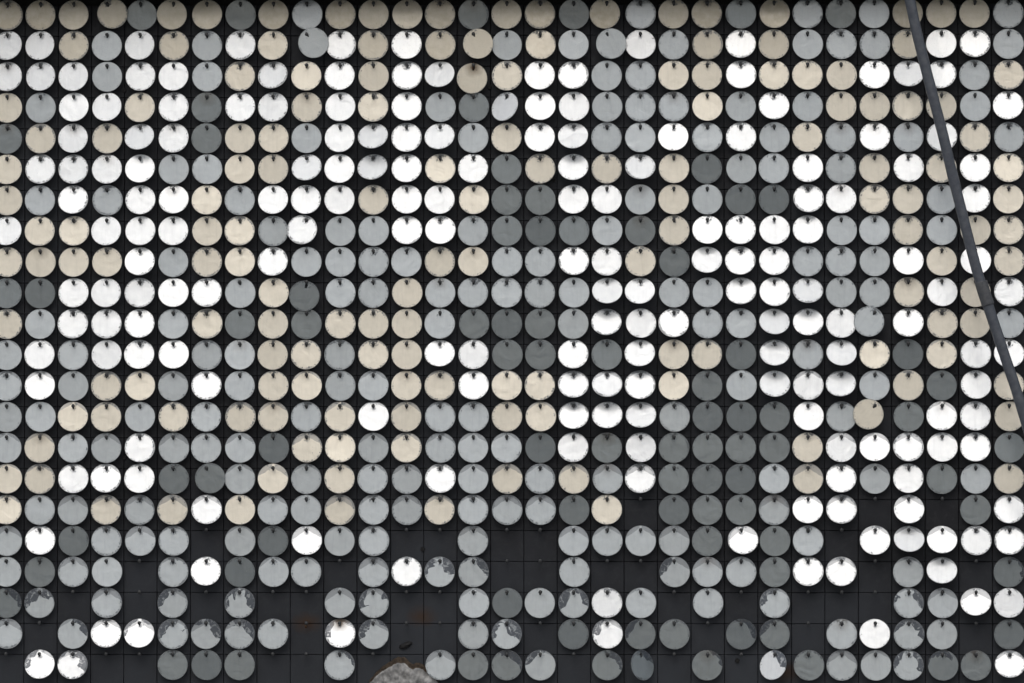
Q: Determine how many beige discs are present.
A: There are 156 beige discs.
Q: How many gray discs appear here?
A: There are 200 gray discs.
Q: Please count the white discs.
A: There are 193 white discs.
